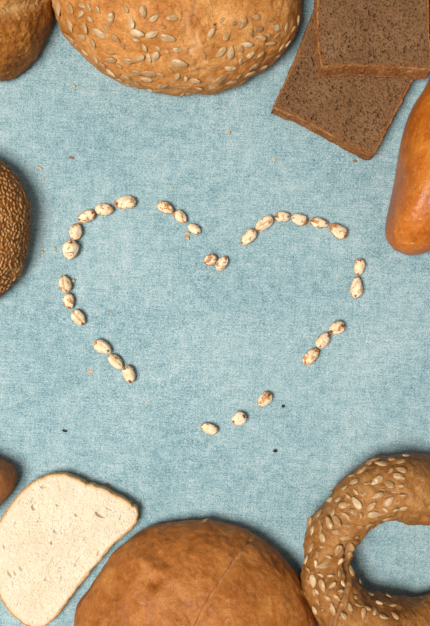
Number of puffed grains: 30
